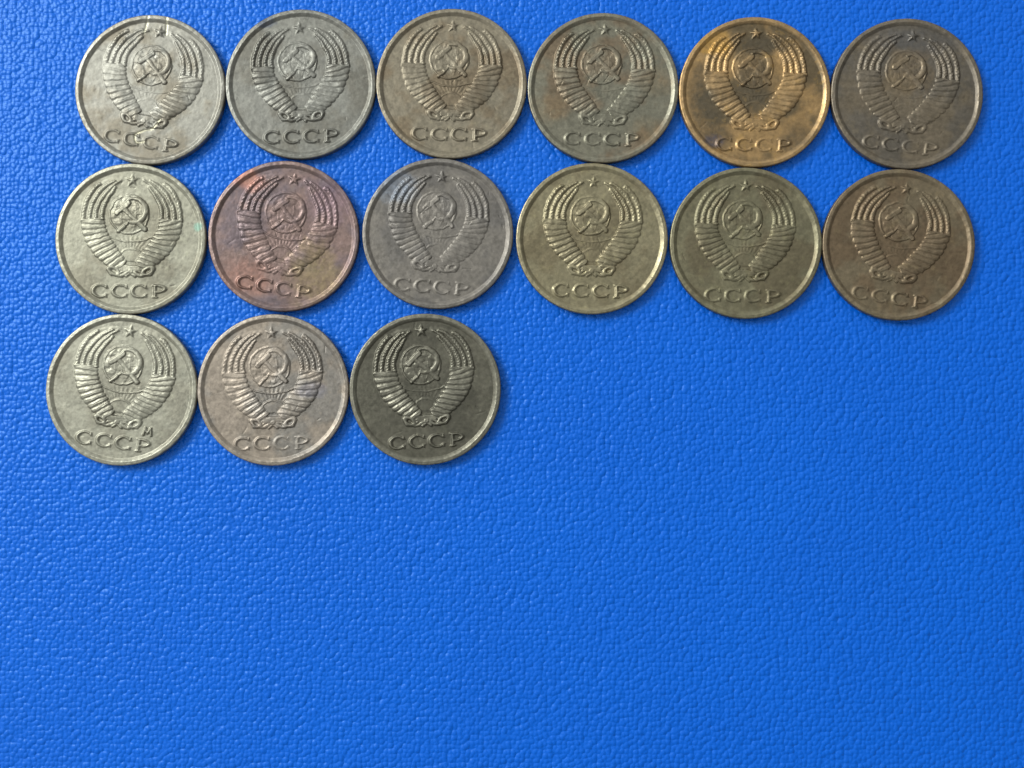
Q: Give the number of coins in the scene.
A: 15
